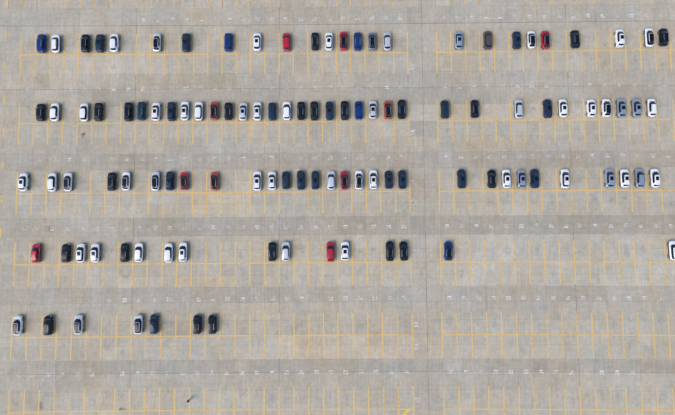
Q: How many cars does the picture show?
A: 112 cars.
